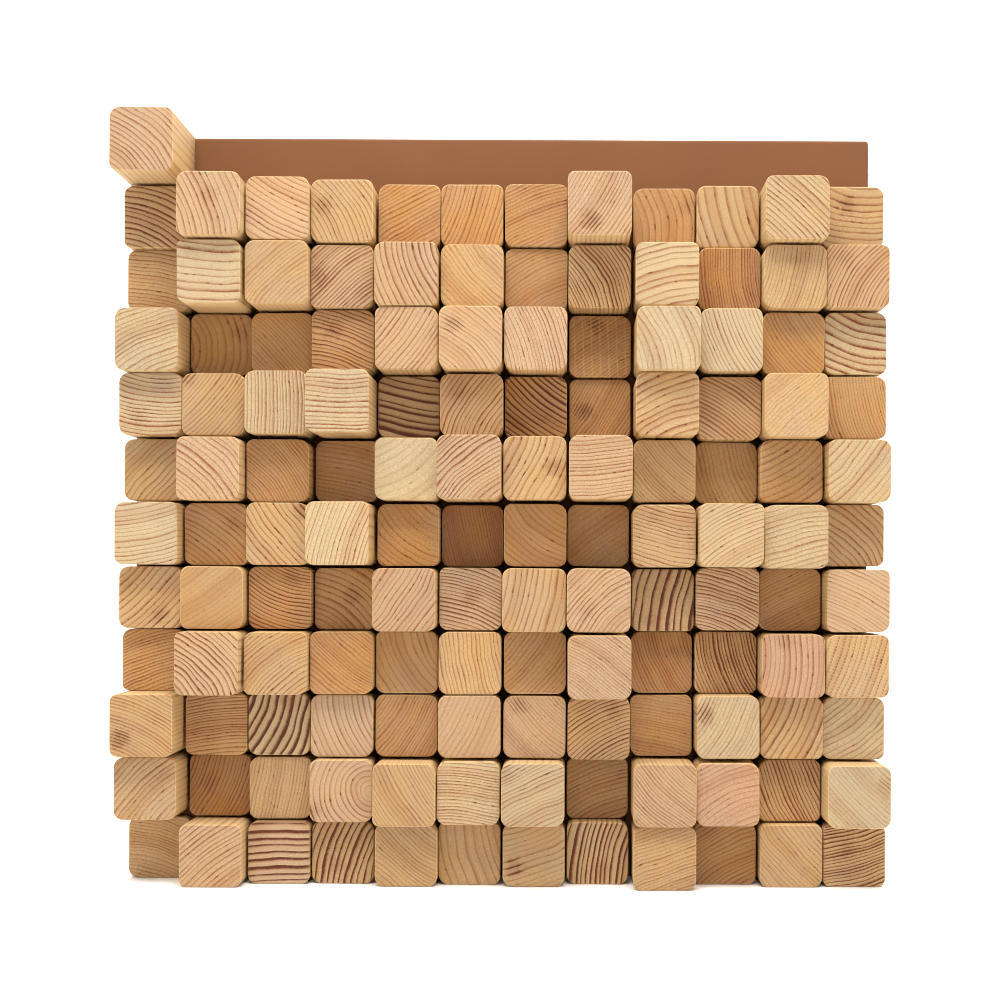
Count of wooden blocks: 133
